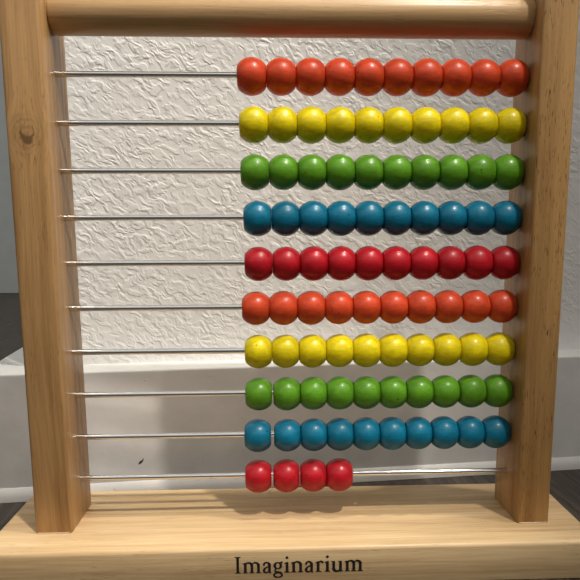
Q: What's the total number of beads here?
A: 94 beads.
